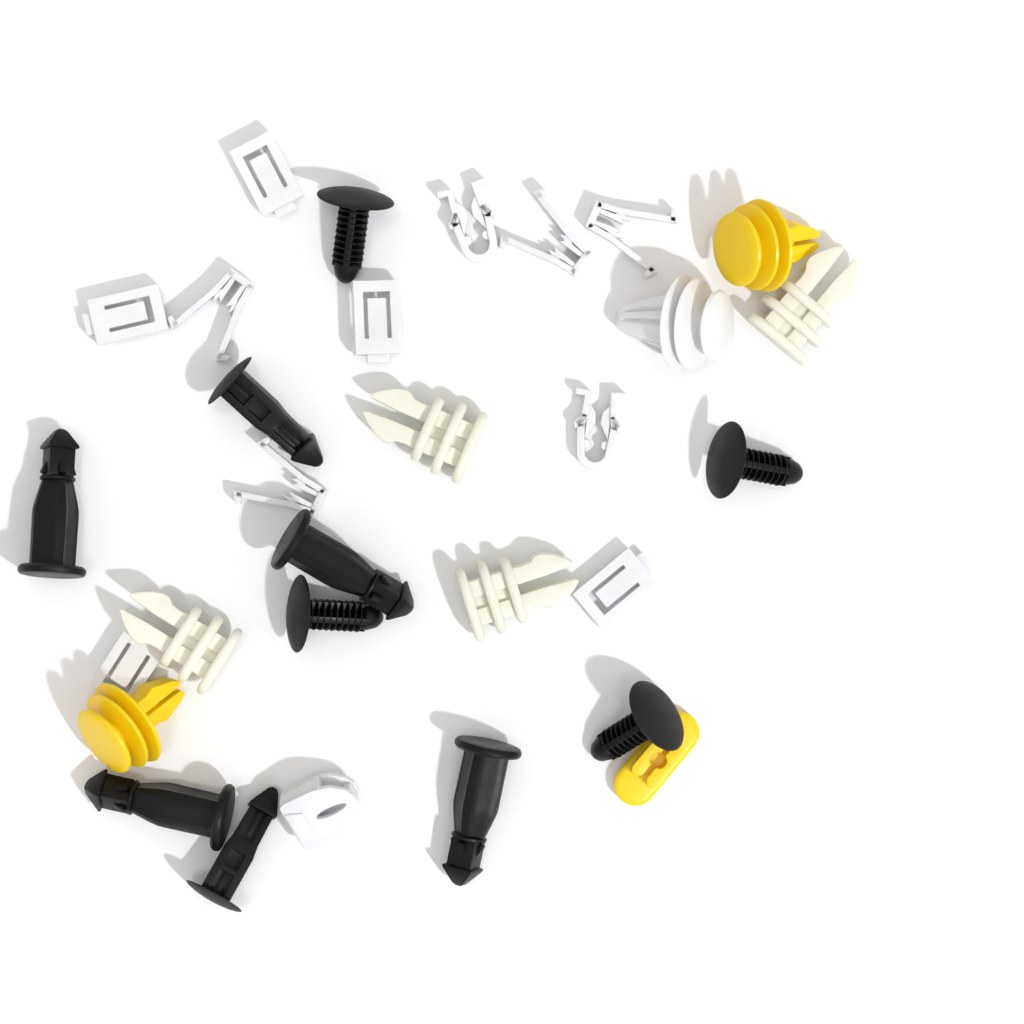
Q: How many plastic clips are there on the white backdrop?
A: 30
